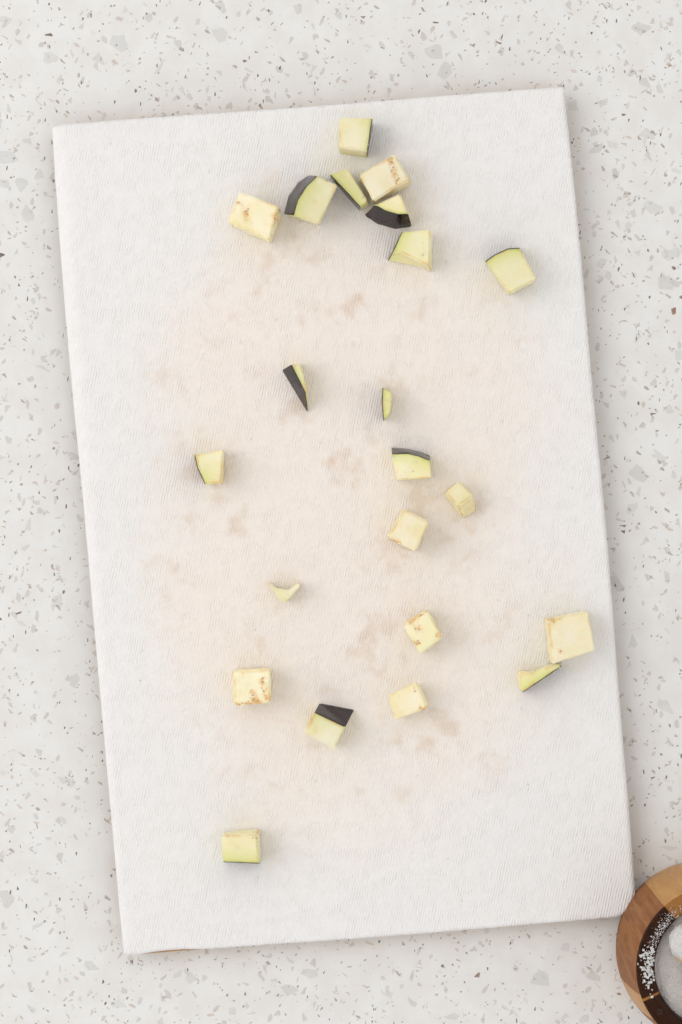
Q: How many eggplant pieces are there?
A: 22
